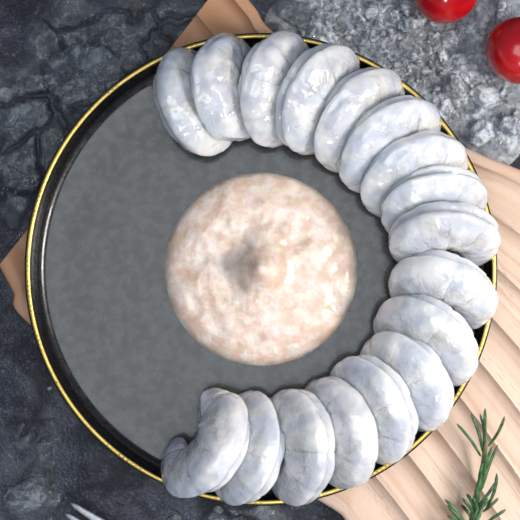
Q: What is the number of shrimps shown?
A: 17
